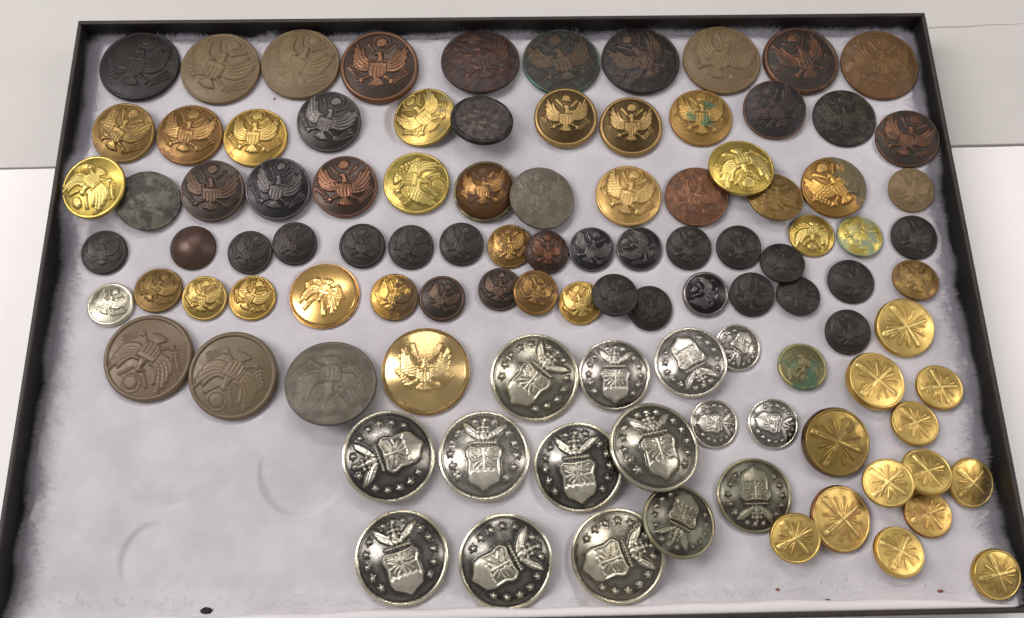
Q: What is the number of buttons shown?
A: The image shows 104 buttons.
